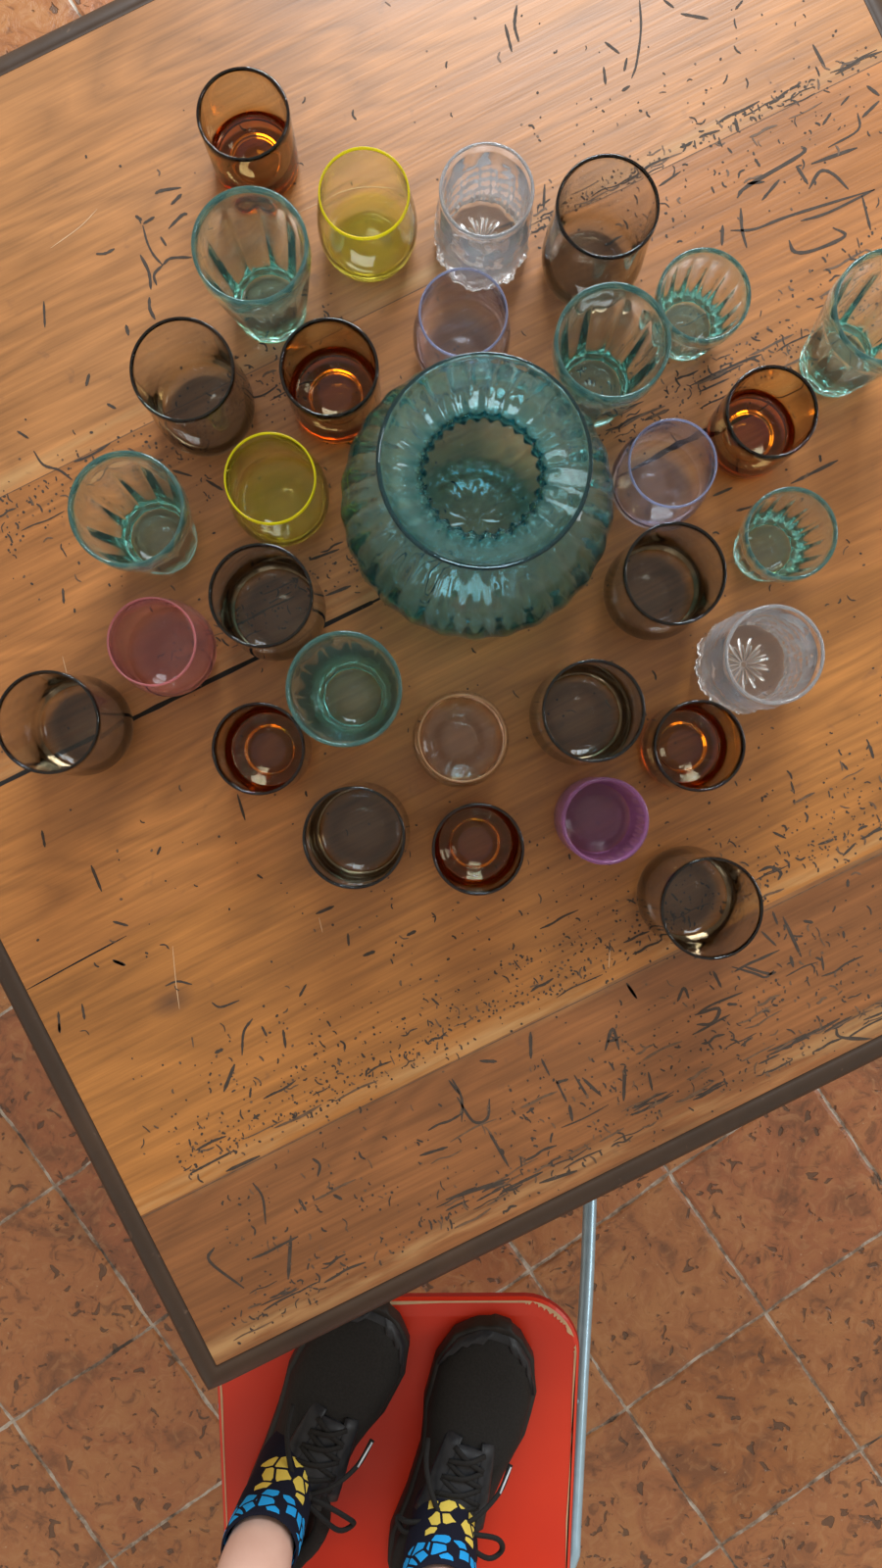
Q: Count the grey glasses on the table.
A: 8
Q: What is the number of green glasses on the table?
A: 7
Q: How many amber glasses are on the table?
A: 6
